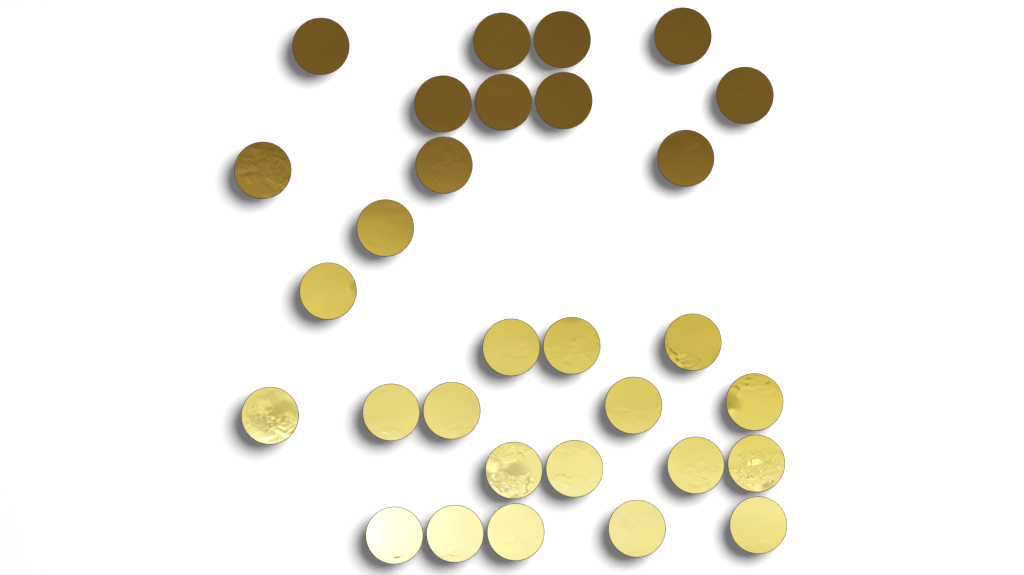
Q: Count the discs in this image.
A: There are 30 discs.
